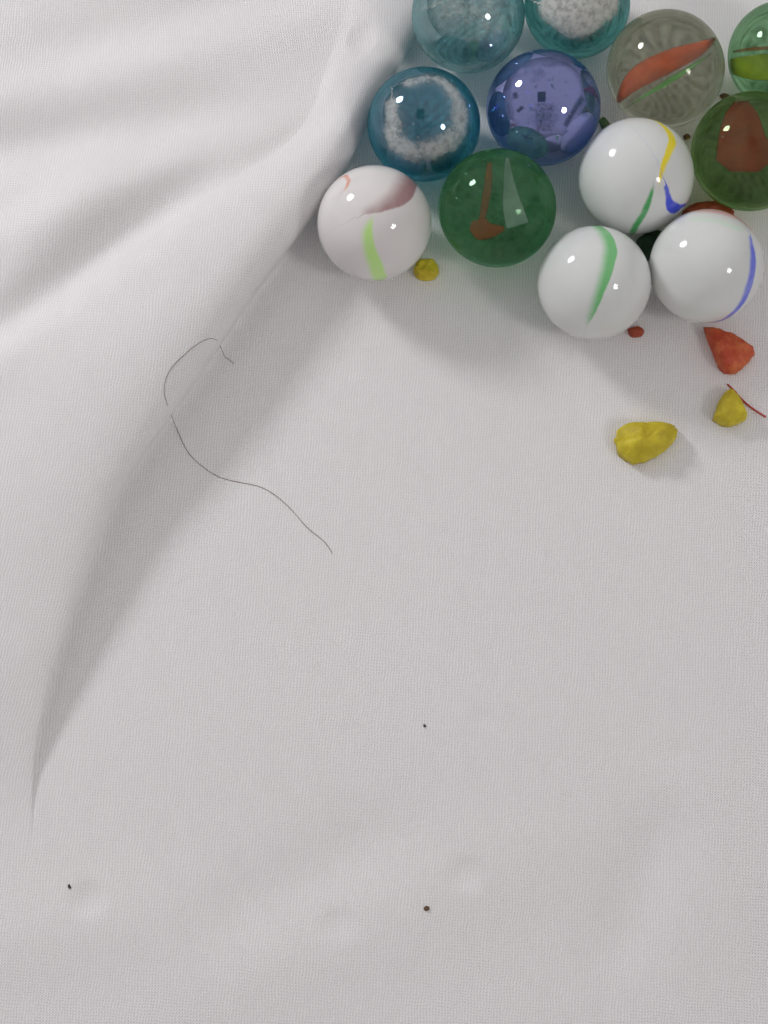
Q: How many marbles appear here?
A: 12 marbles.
